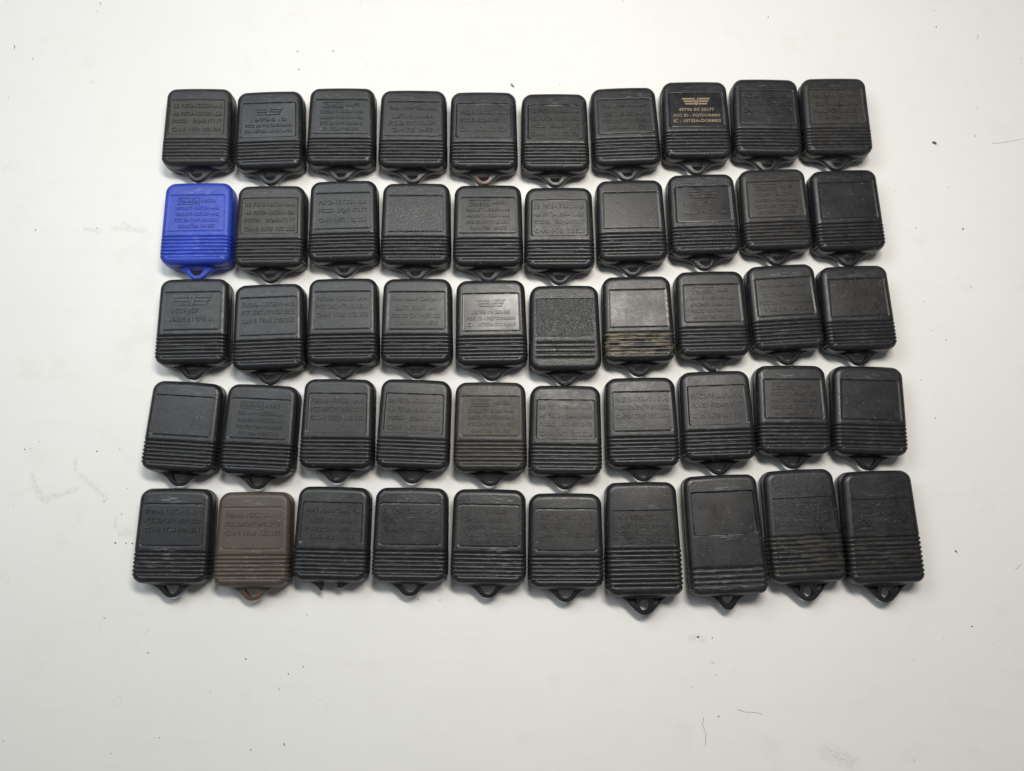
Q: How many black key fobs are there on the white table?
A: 48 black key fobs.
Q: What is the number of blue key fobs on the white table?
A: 1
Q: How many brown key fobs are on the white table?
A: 1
